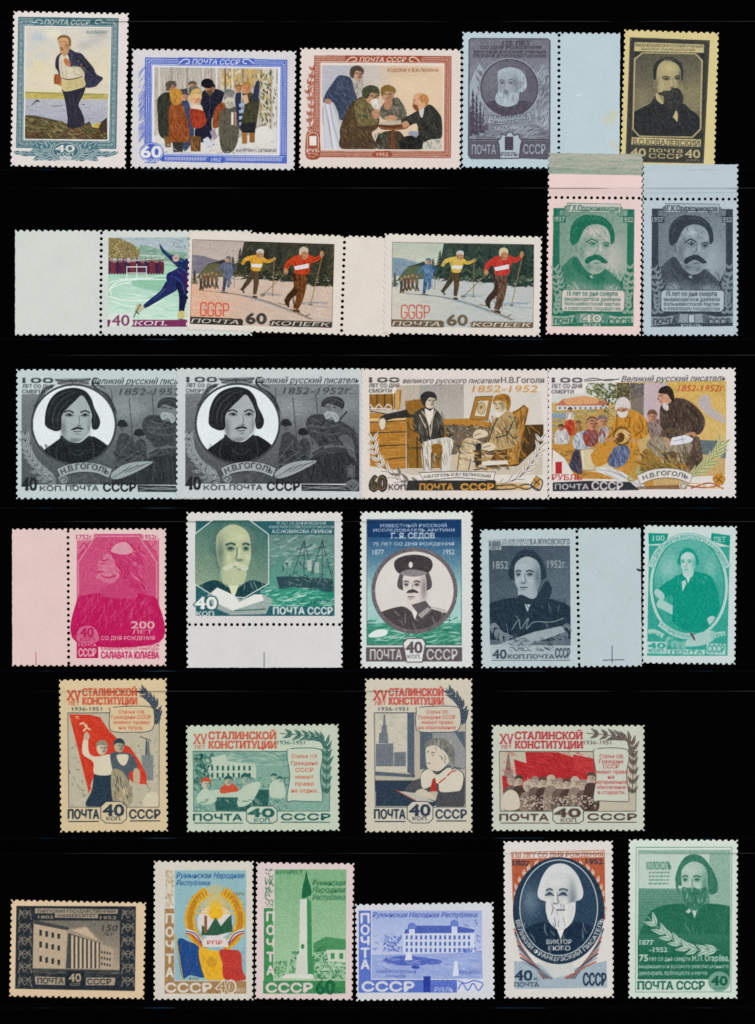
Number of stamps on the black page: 29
